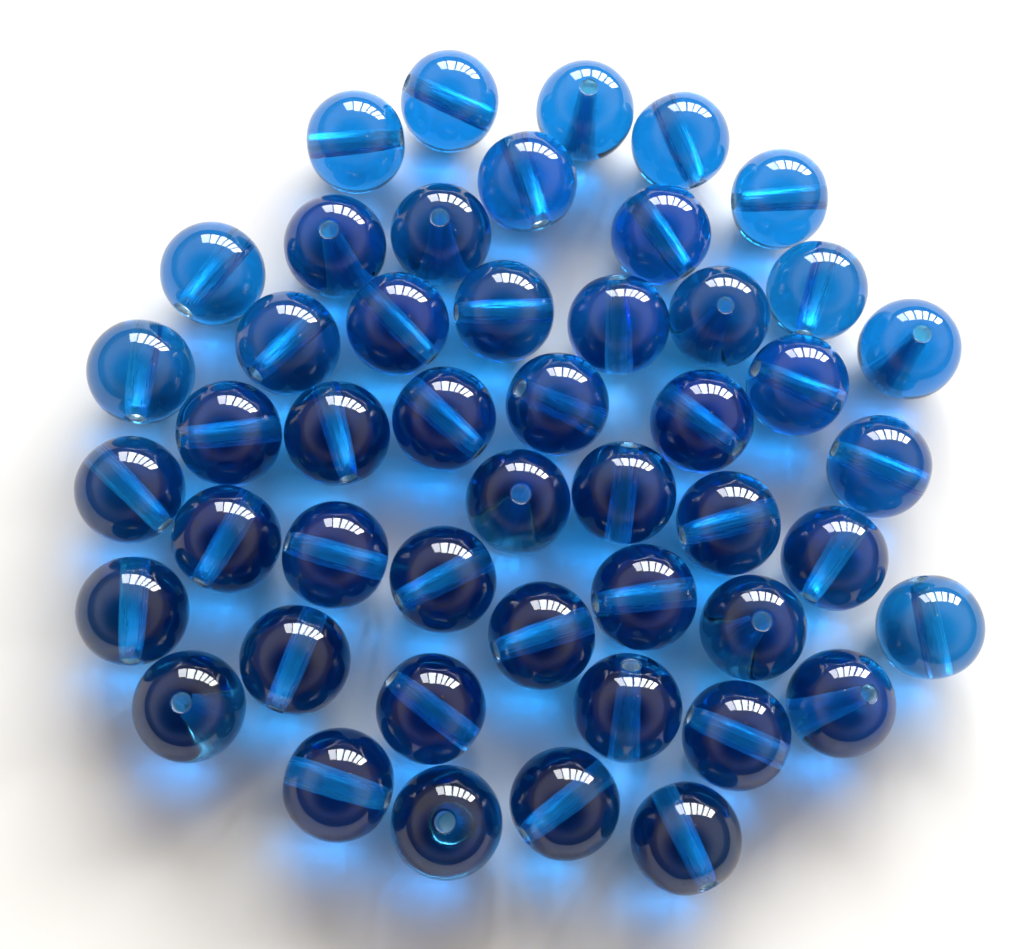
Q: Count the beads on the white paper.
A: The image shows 48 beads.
